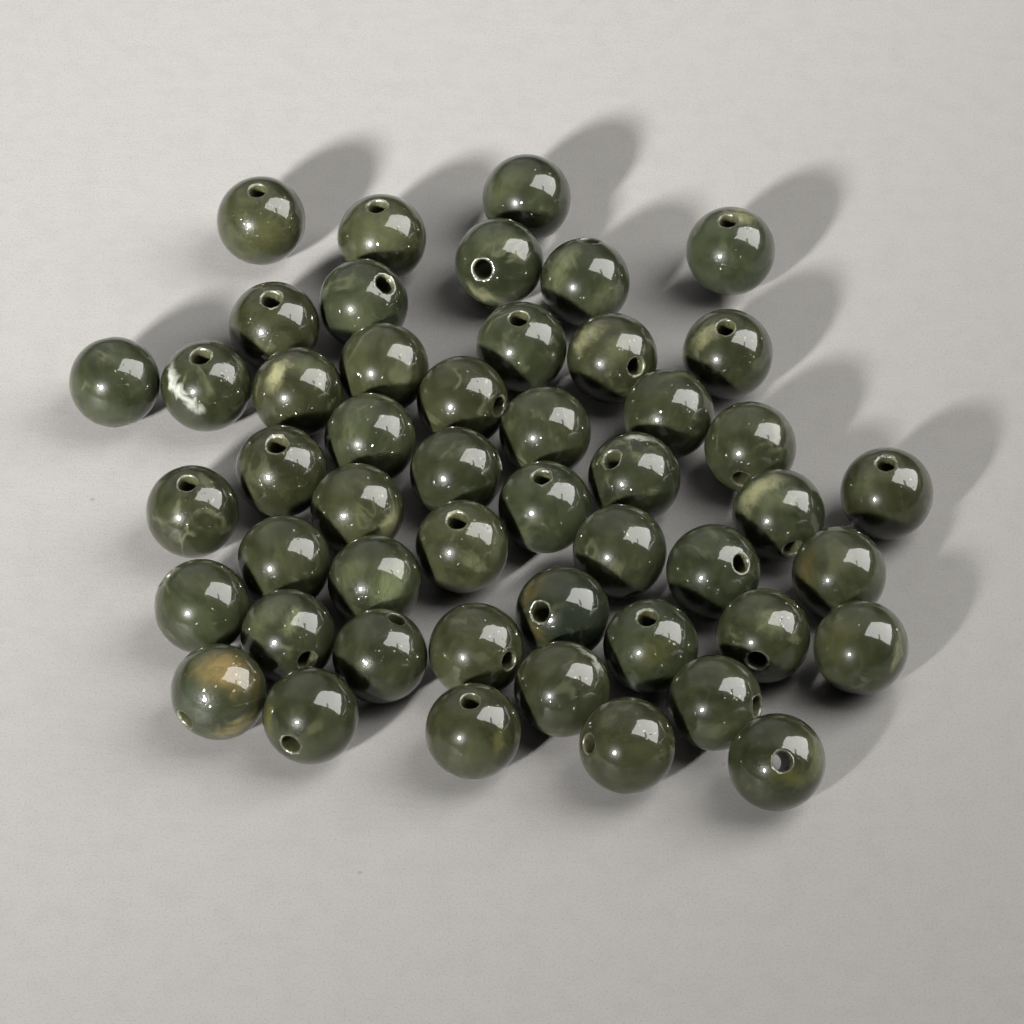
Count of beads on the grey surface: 49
